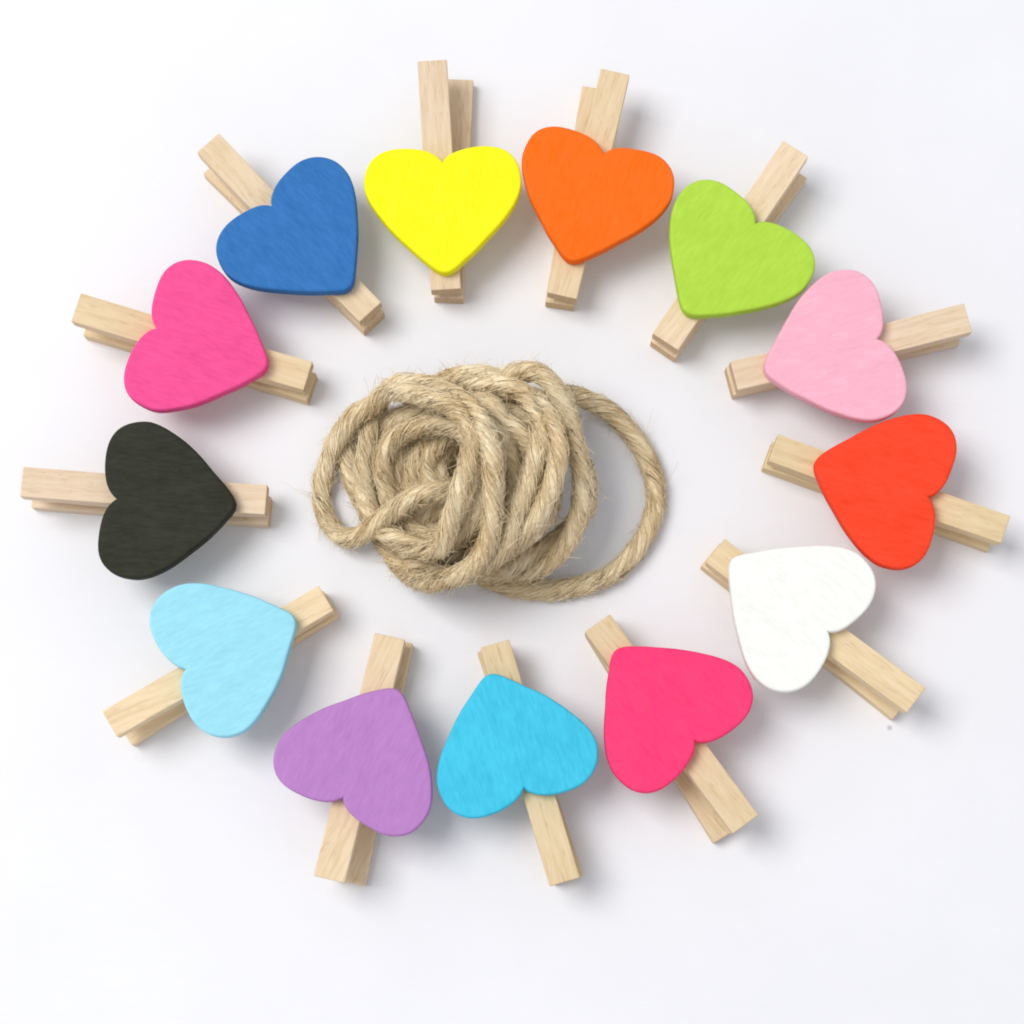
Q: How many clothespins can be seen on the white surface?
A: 13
